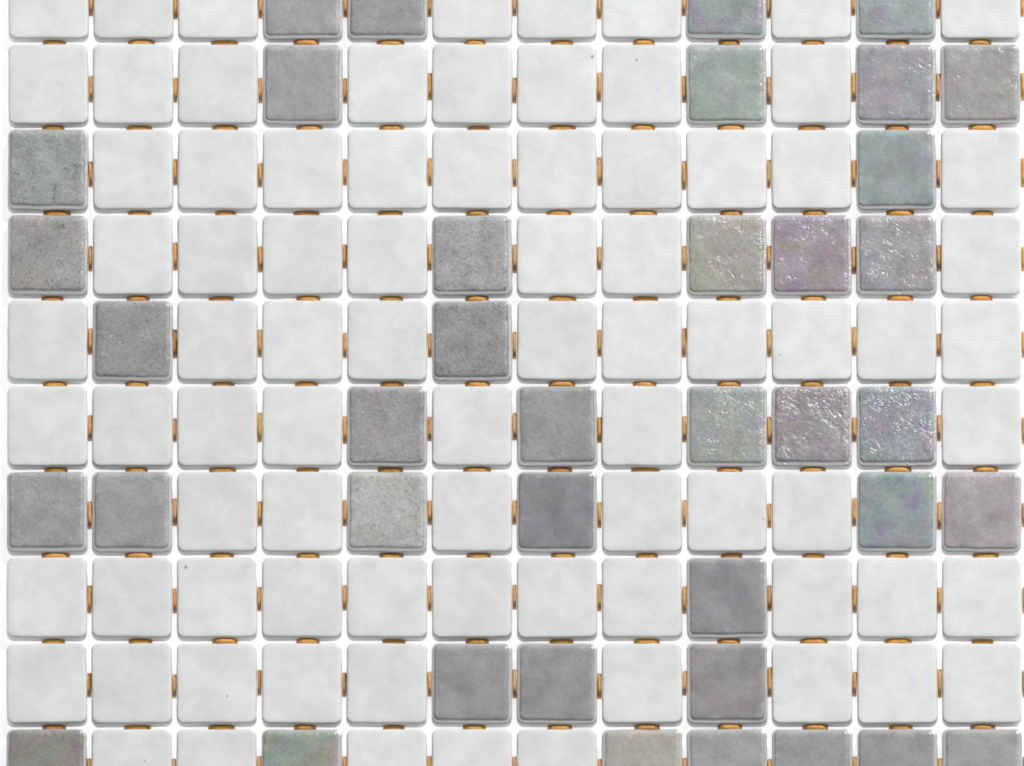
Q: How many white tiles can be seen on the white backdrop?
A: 81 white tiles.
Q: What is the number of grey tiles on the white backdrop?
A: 39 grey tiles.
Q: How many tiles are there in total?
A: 120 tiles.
